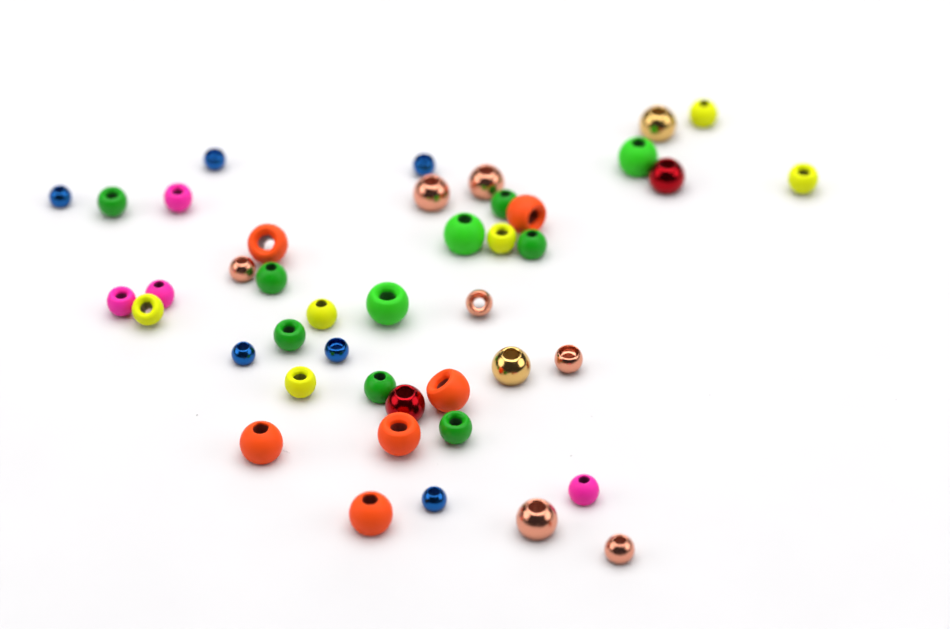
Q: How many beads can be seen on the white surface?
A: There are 43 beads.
